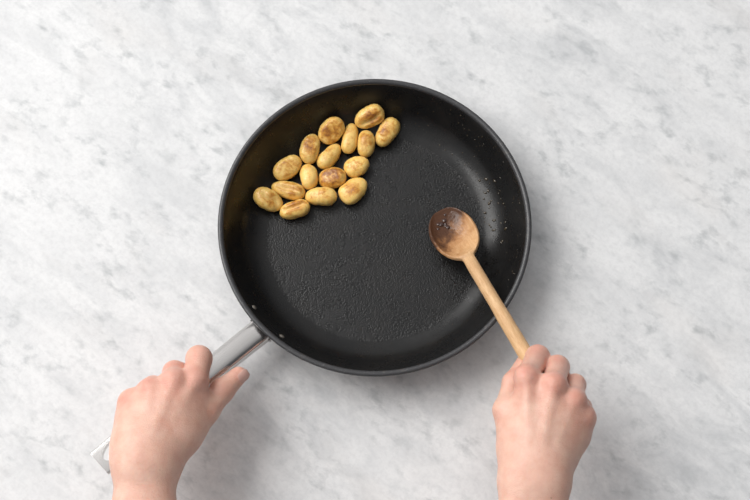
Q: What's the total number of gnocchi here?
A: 16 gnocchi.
